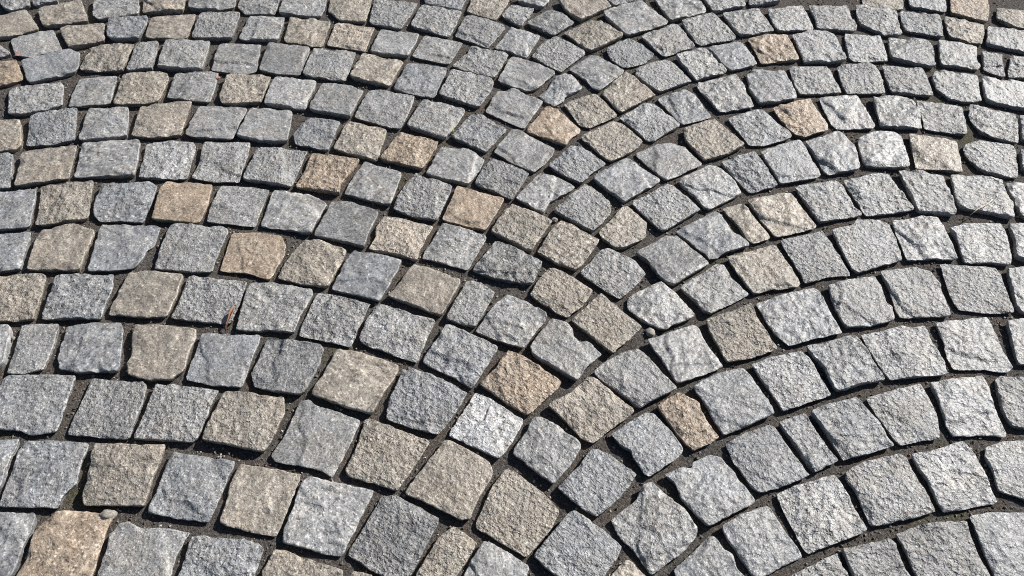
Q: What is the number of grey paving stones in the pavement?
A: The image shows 200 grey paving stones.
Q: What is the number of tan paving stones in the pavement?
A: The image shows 69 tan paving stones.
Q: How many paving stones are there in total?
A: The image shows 269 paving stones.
